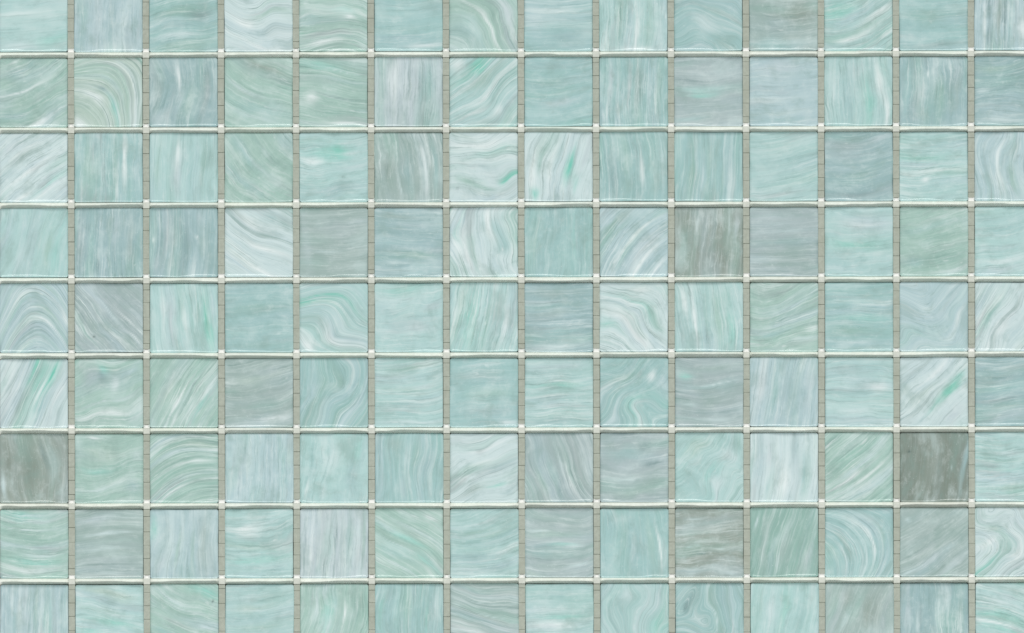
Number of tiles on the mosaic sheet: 126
